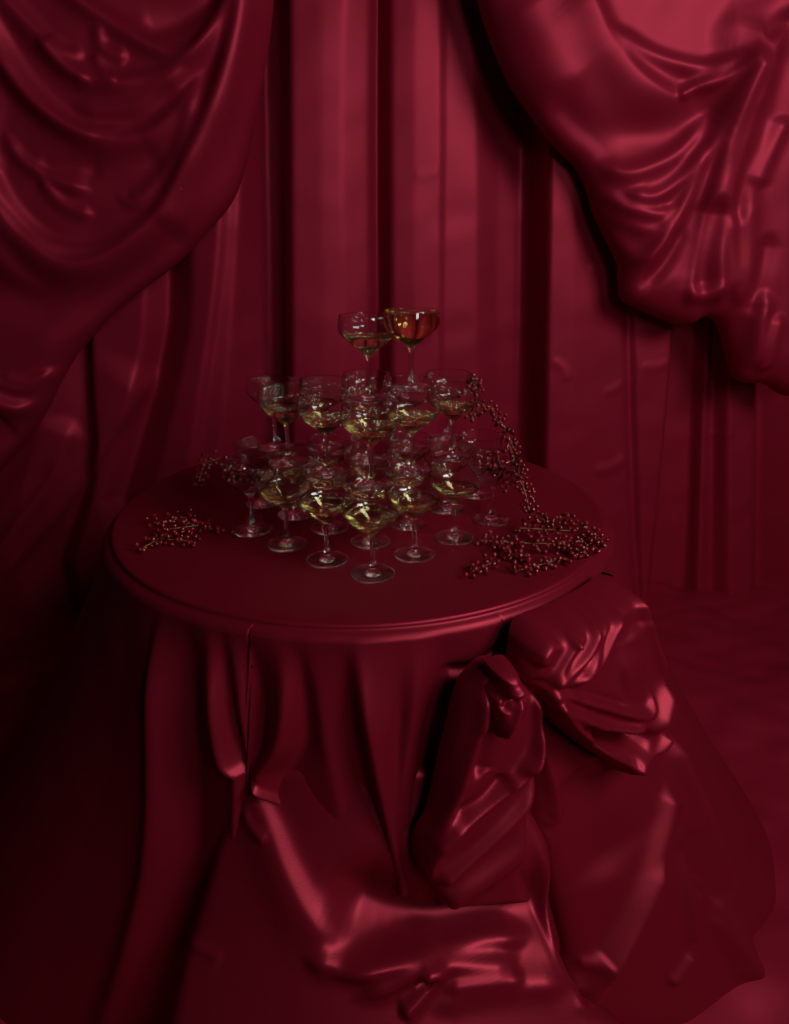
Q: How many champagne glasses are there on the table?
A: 30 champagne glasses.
